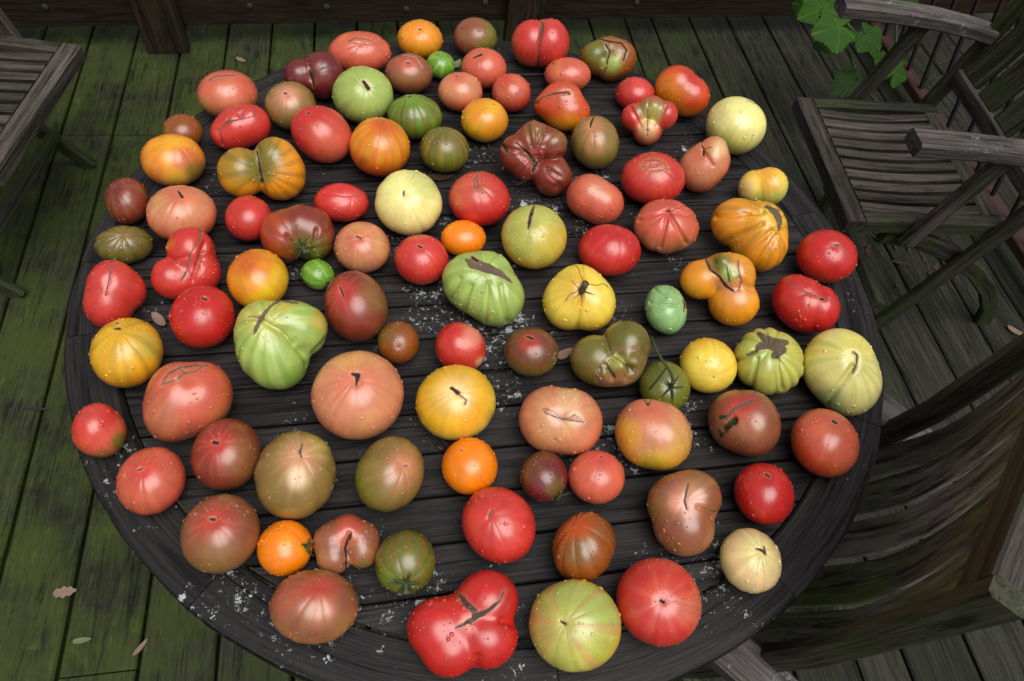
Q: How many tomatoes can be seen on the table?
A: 100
